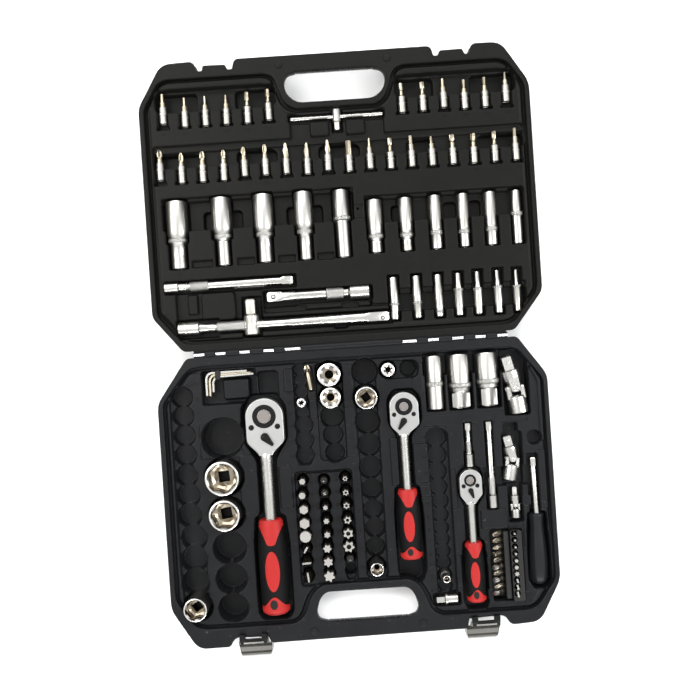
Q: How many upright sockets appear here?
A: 10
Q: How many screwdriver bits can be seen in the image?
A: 44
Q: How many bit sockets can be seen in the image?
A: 30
